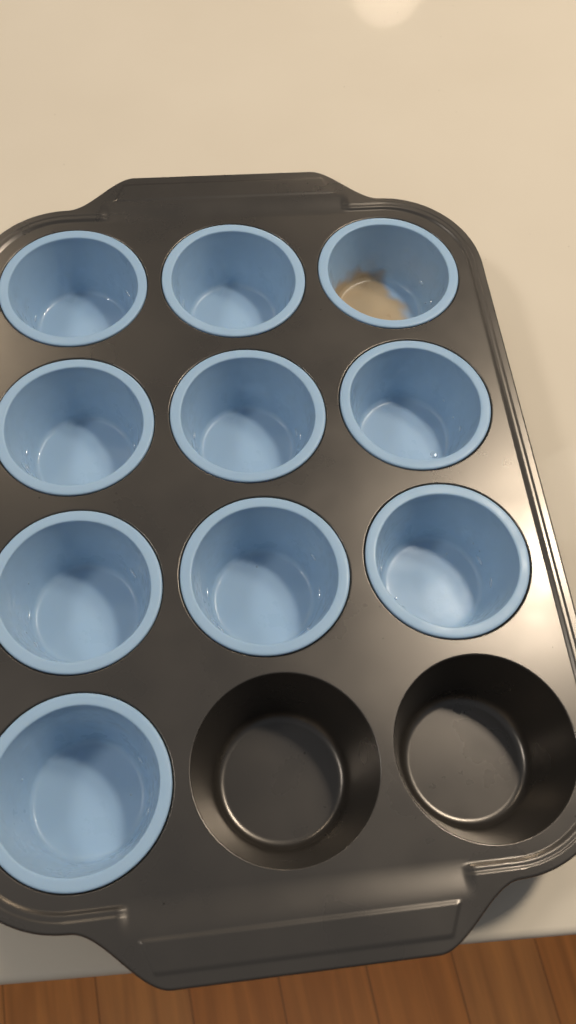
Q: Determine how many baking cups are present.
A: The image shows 10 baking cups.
